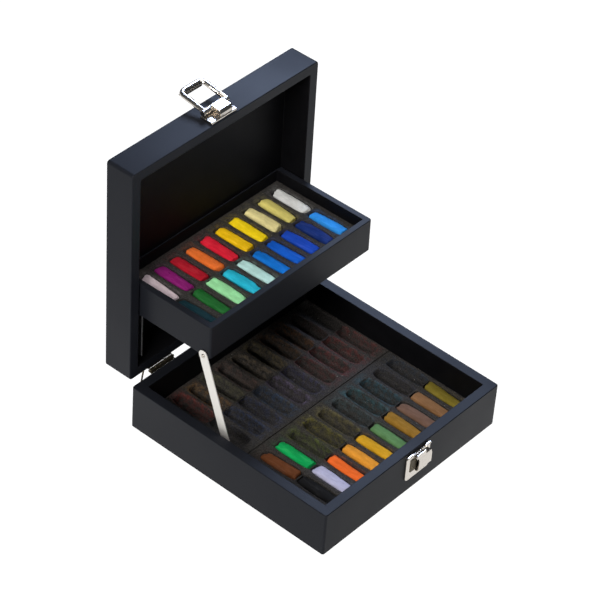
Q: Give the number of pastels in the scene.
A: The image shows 32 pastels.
